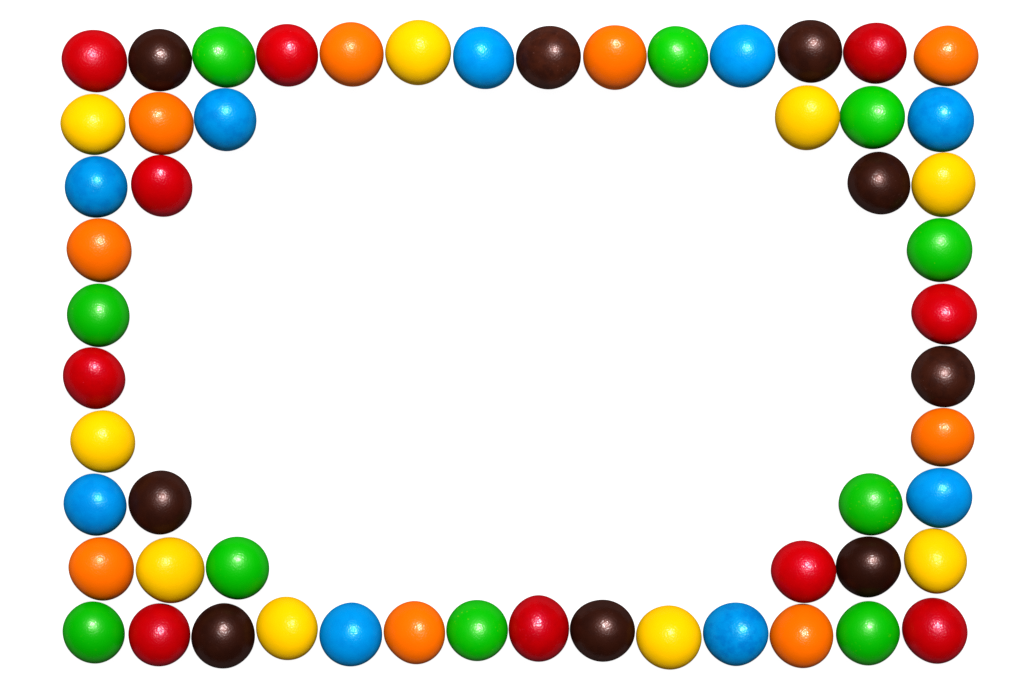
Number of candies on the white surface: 56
